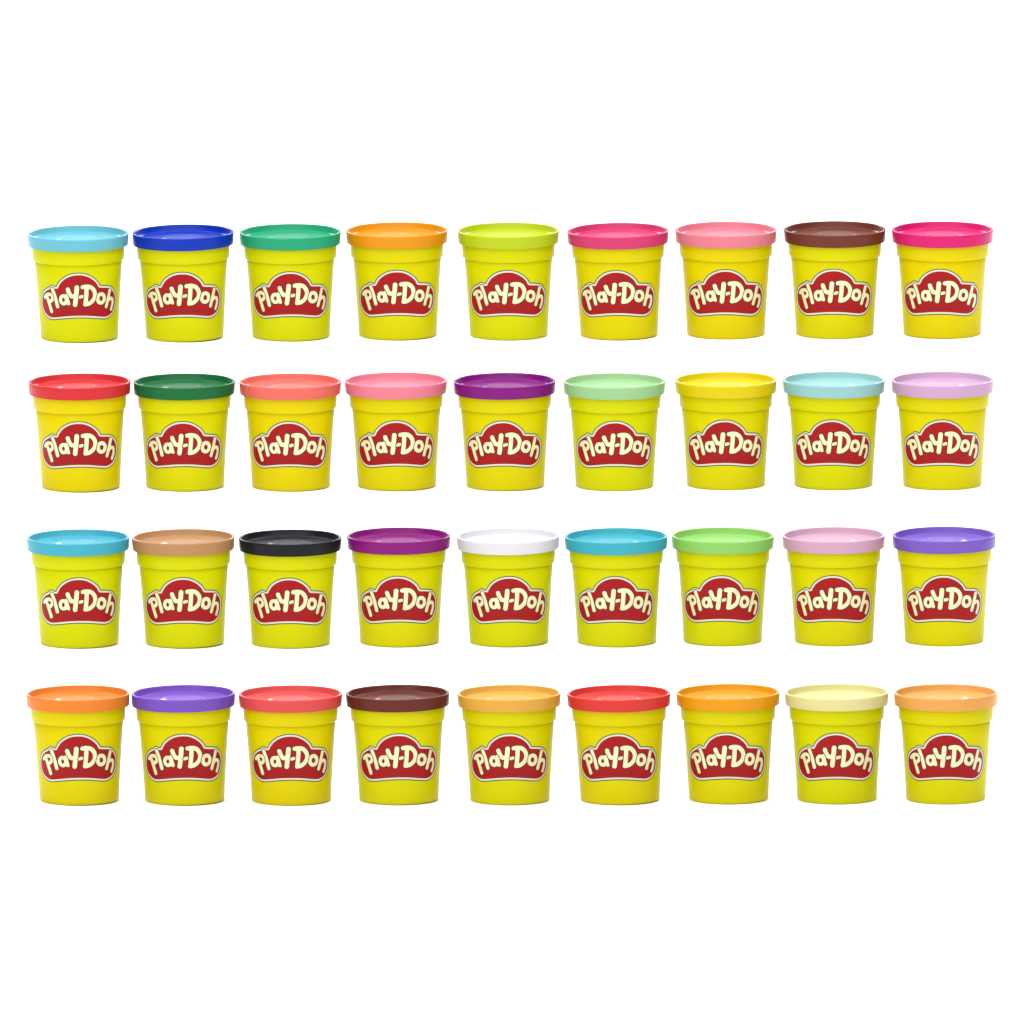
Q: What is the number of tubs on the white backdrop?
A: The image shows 36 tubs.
